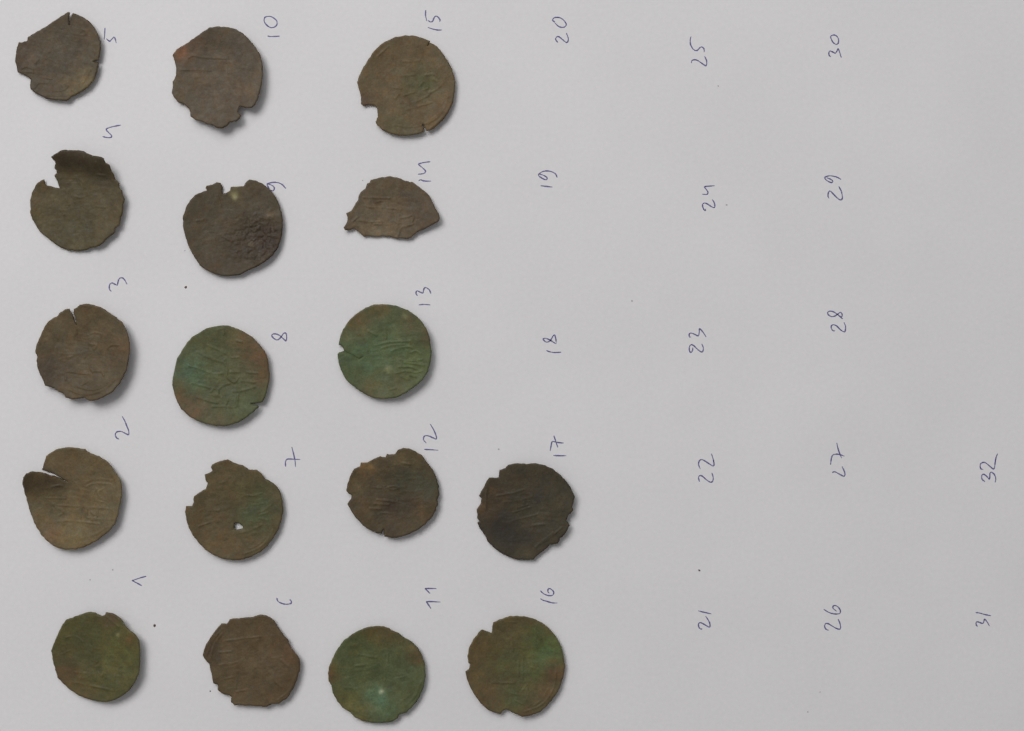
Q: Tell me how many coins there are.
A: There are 17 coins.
